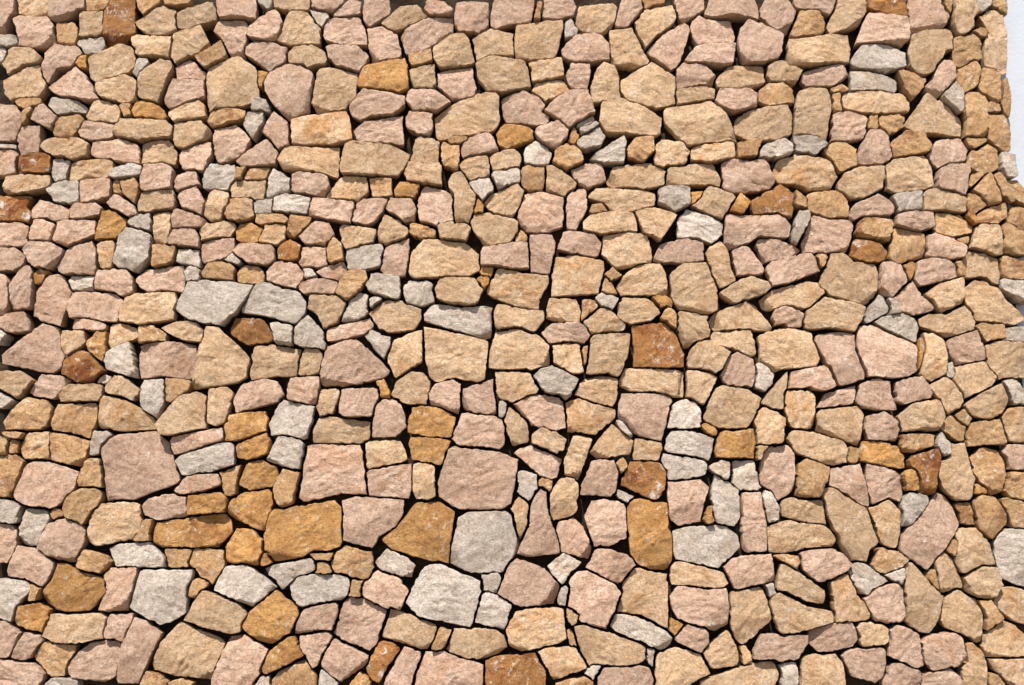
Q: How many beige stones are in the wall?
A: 199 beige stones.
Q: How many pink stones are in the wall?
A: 198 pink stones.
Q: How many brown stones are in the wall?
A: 190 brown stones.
